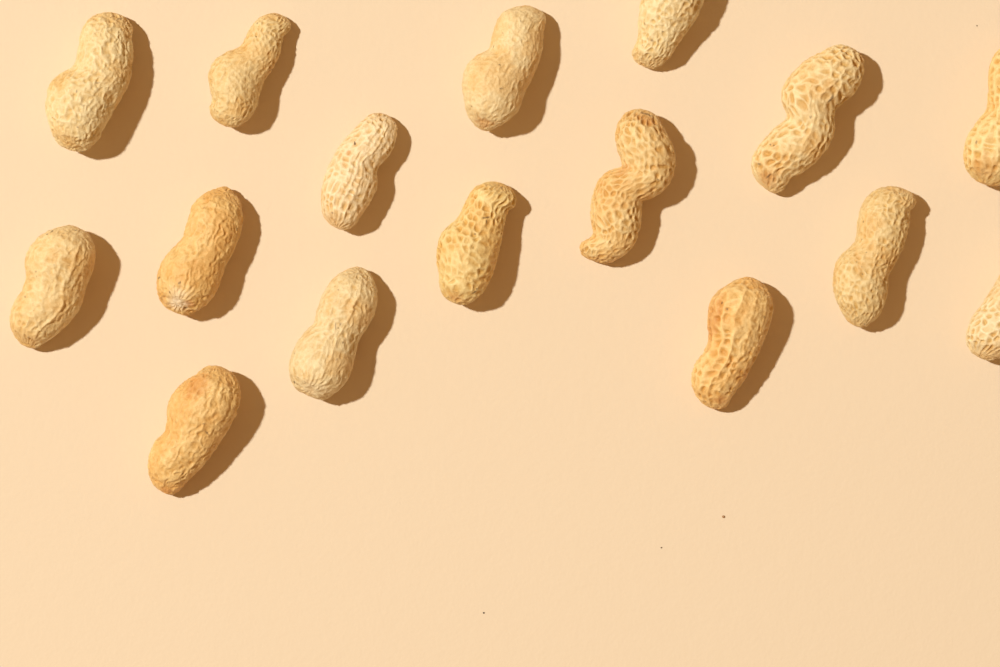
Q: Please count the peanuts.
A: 16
